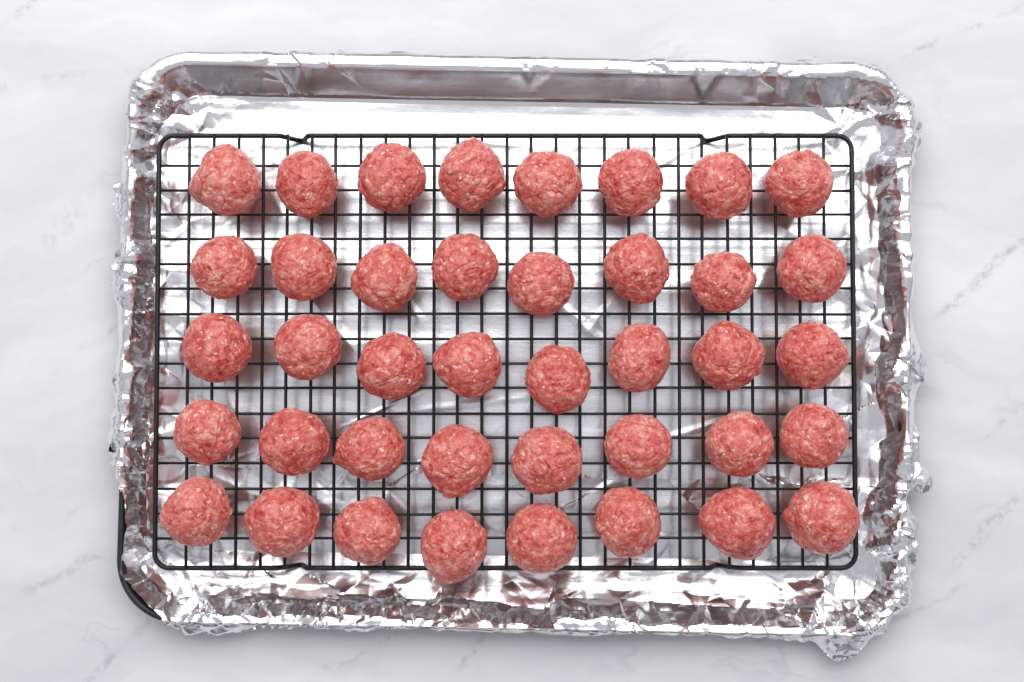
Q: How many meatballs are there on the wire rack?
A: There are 40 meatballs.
